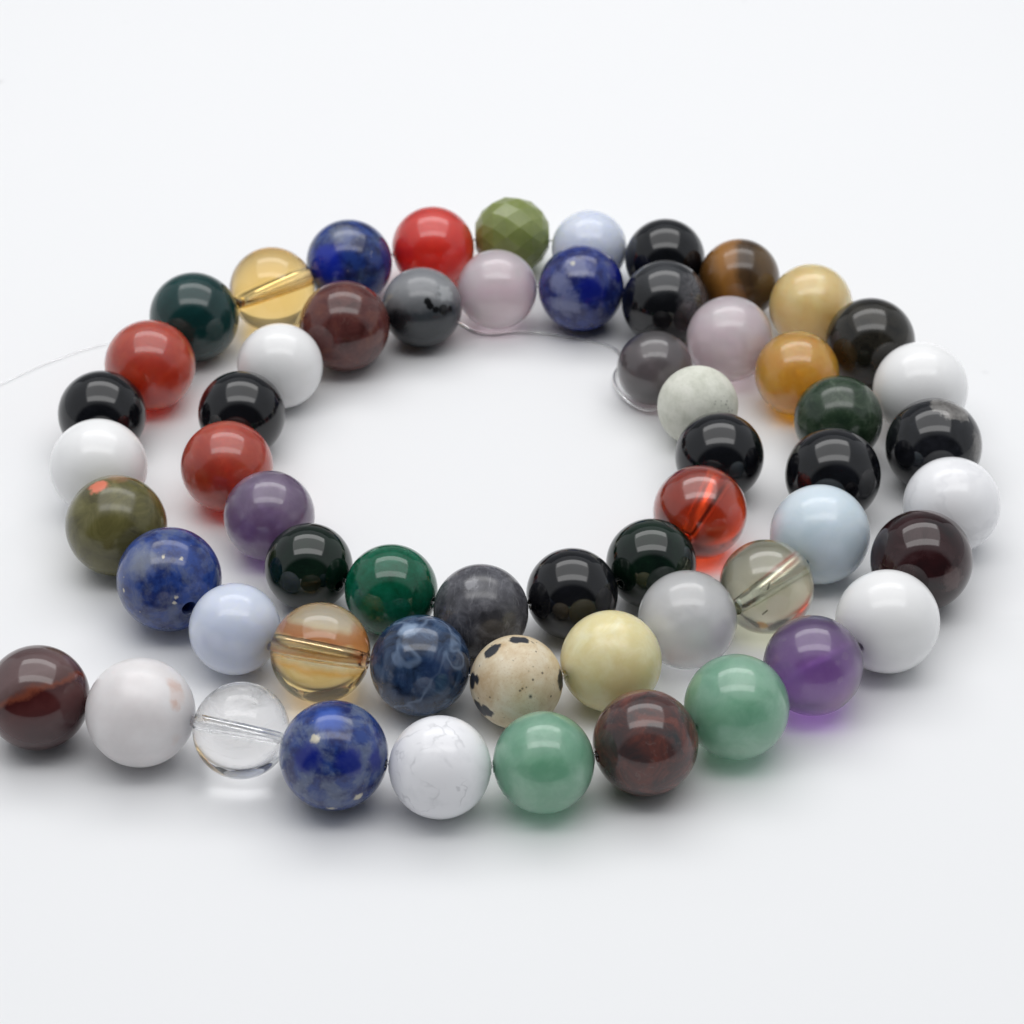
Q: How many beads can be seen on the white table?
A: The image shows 59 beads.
